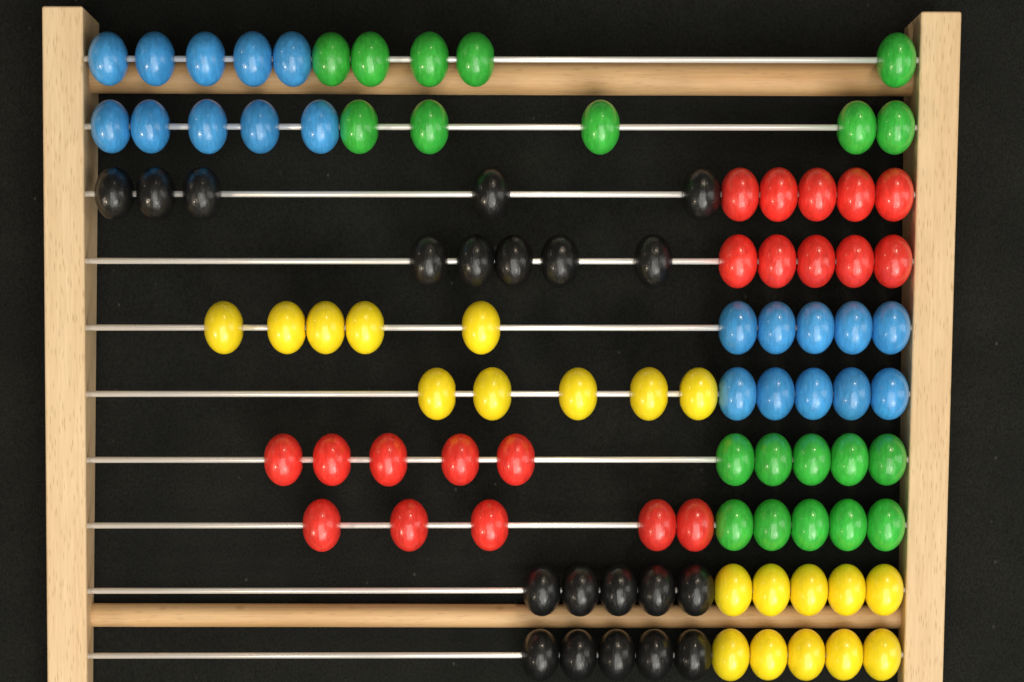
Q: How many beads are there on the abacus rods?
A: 100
